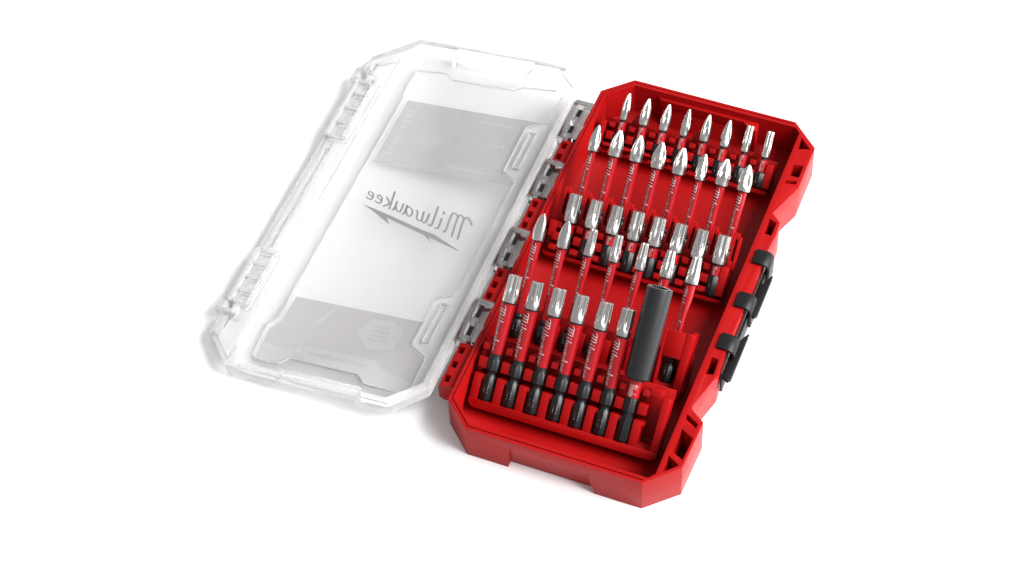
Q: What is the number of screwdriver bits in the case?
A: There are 37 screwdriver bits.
